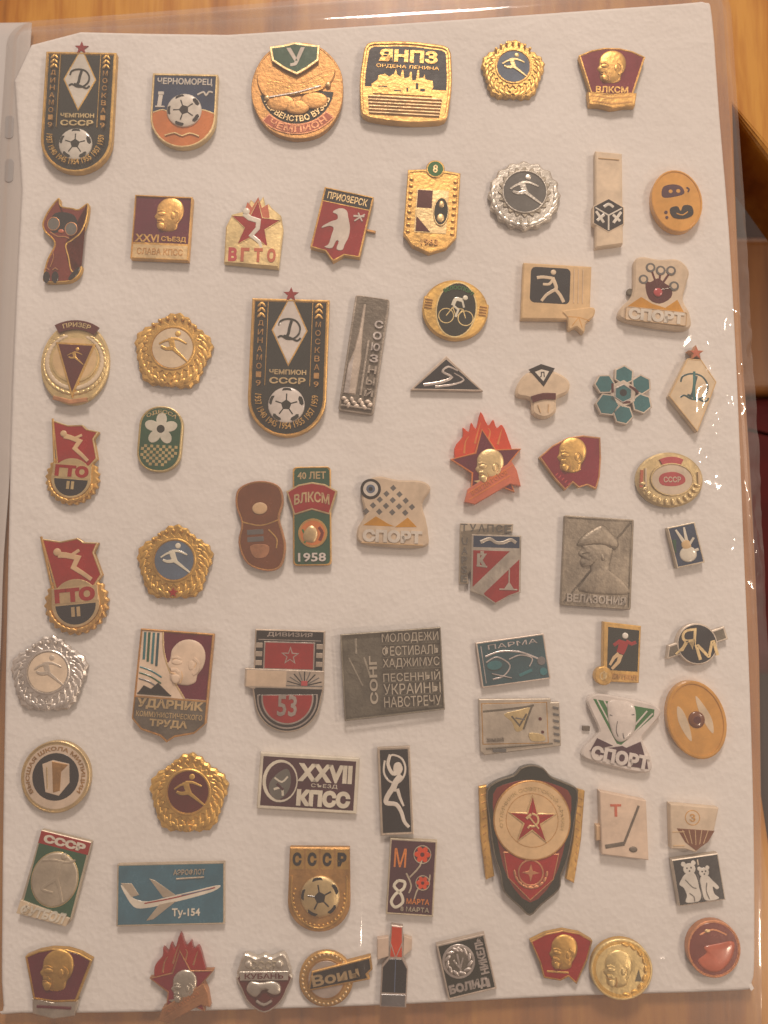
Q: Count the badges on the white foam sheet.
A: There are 69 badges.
